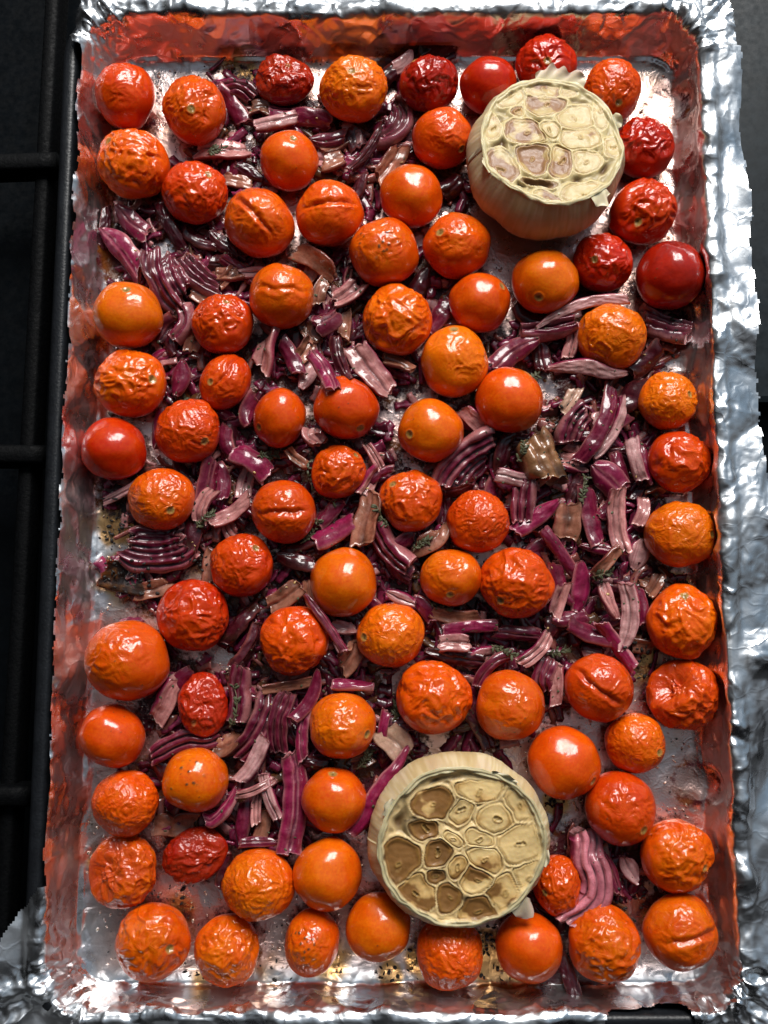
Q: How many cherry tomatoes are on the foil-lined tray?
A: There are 81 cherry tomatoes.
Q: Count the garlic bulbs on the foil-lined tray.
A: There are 2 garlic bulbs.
